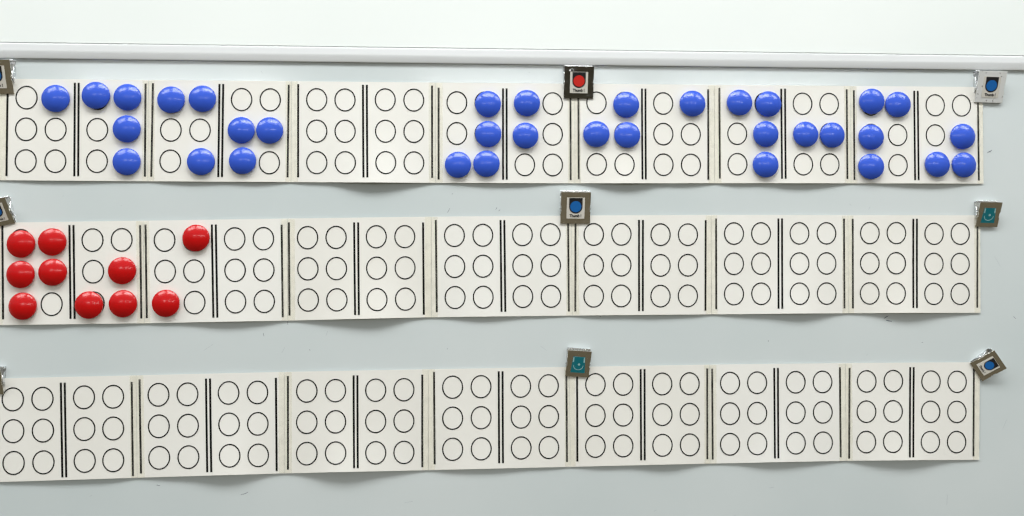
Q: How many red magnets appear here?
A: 10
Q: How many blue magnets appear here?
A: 34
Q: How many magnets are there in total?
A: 44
